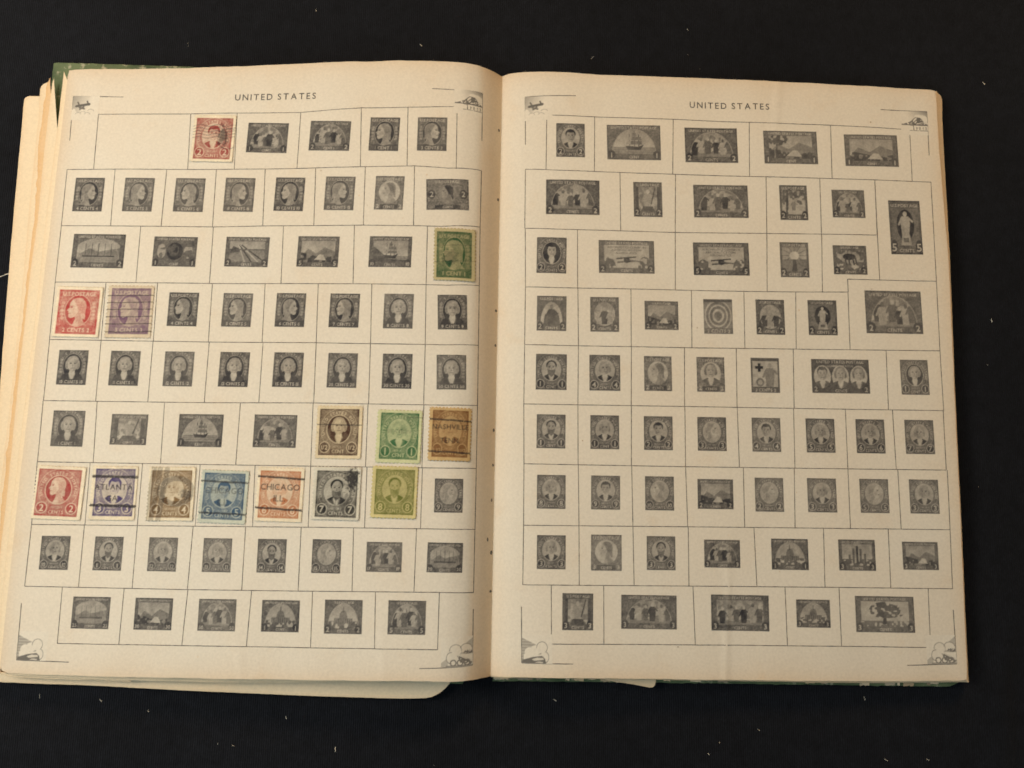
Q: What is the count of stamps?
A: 14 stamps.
